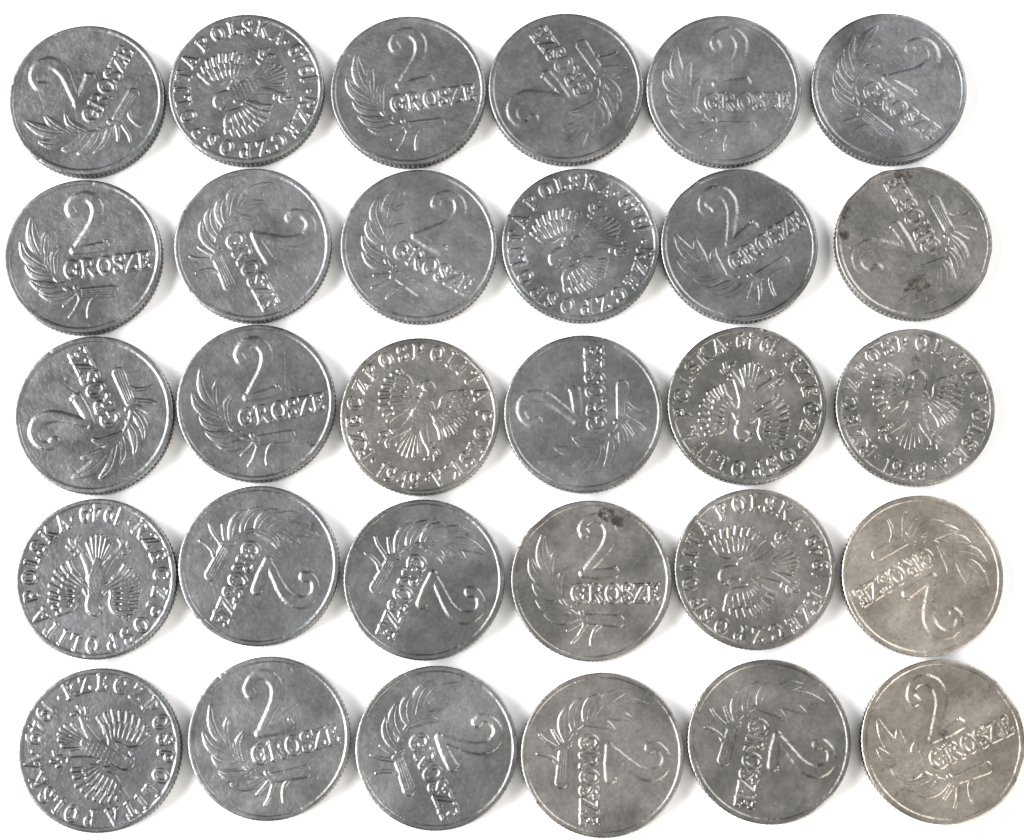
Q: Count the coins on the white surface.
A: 30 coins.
